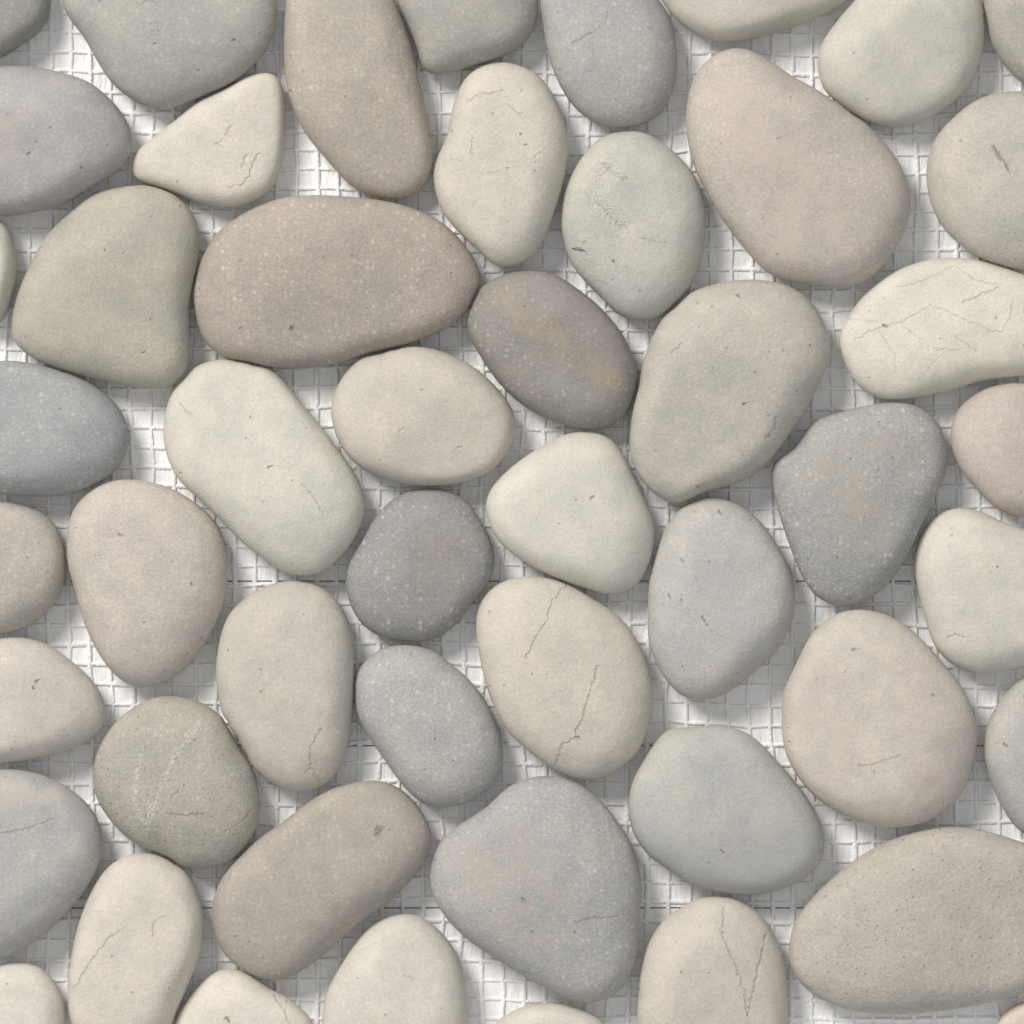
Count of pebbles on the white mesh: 50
